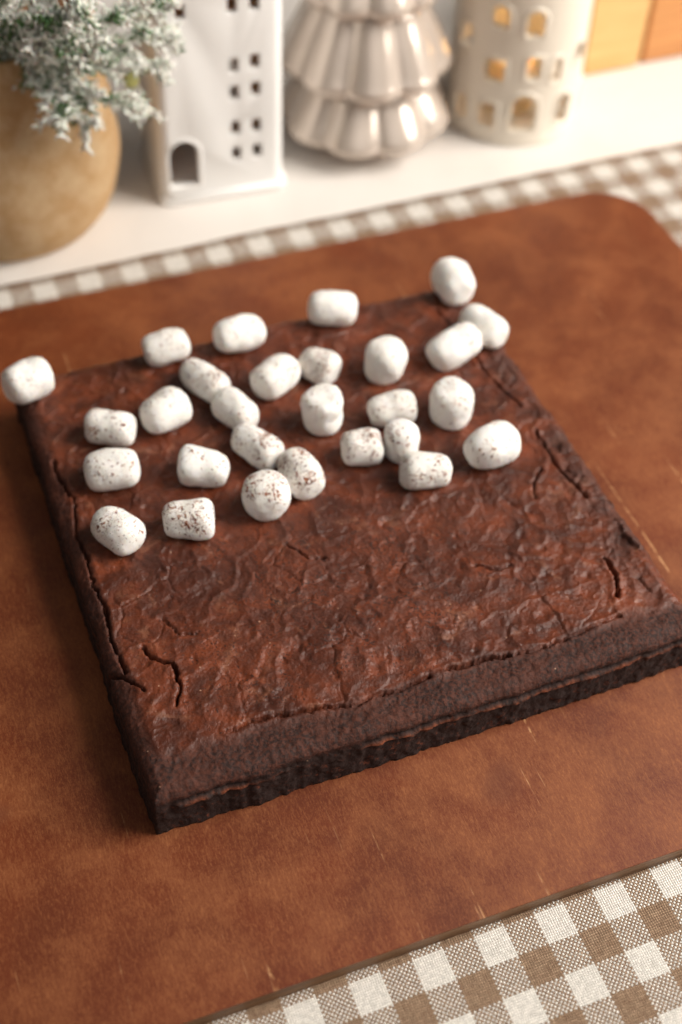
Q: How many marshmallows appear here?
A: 28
